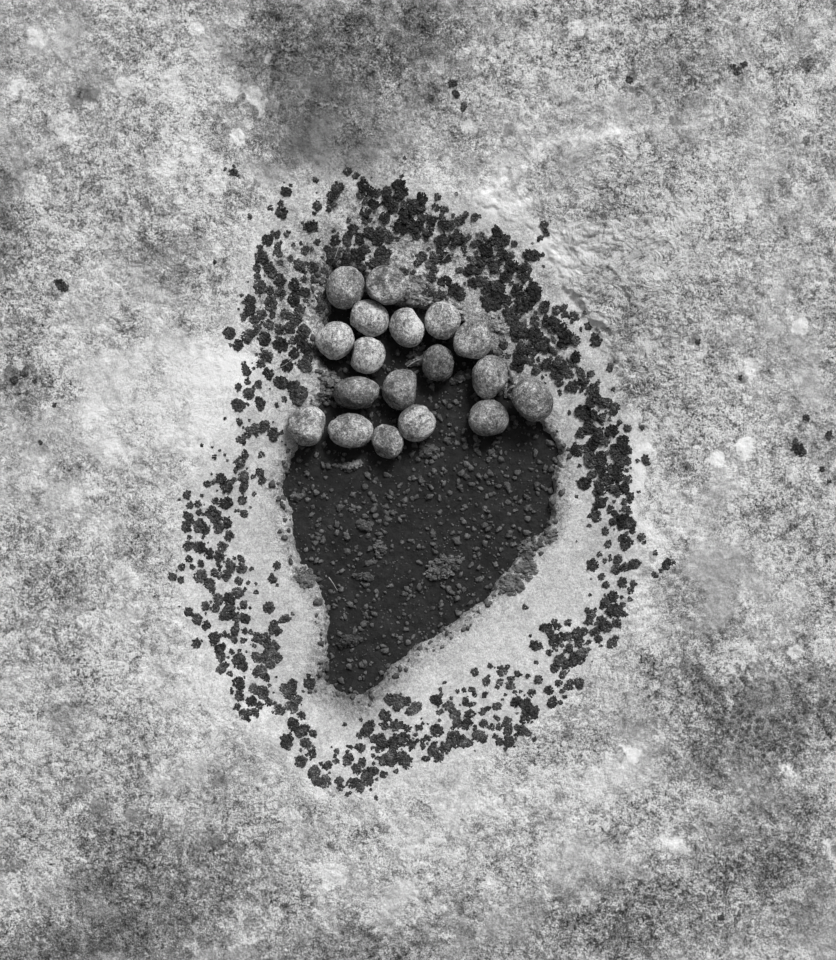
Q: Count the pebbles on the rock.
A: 18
